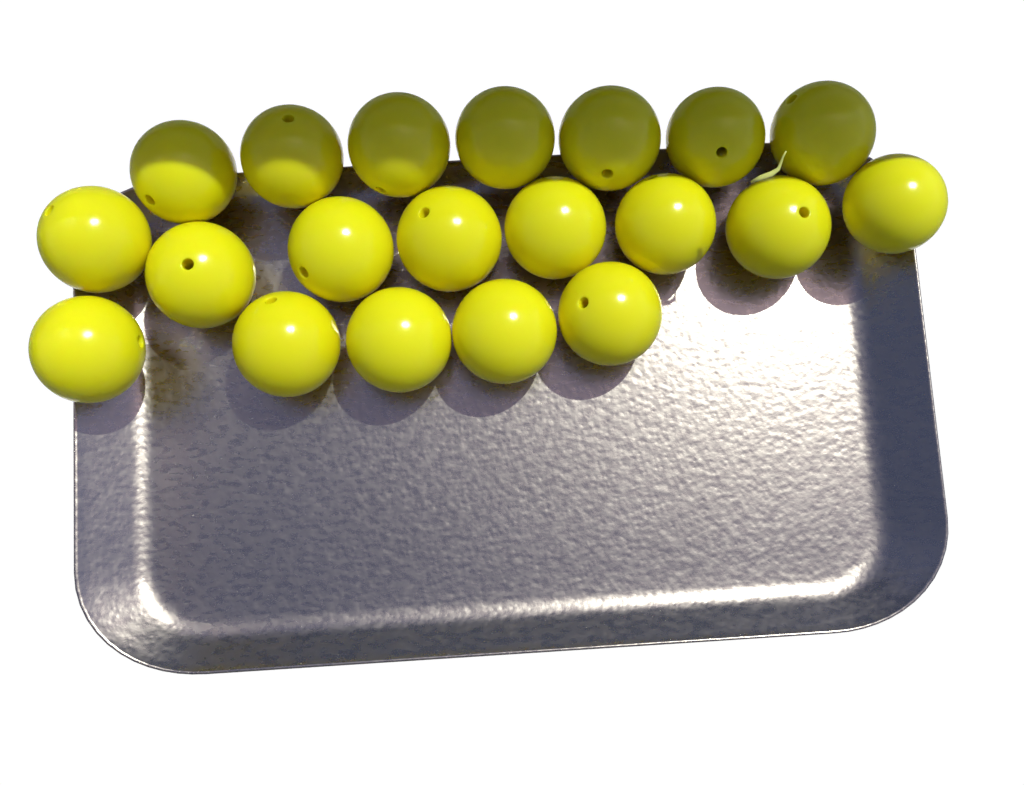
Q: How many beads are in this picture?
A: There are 20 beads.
